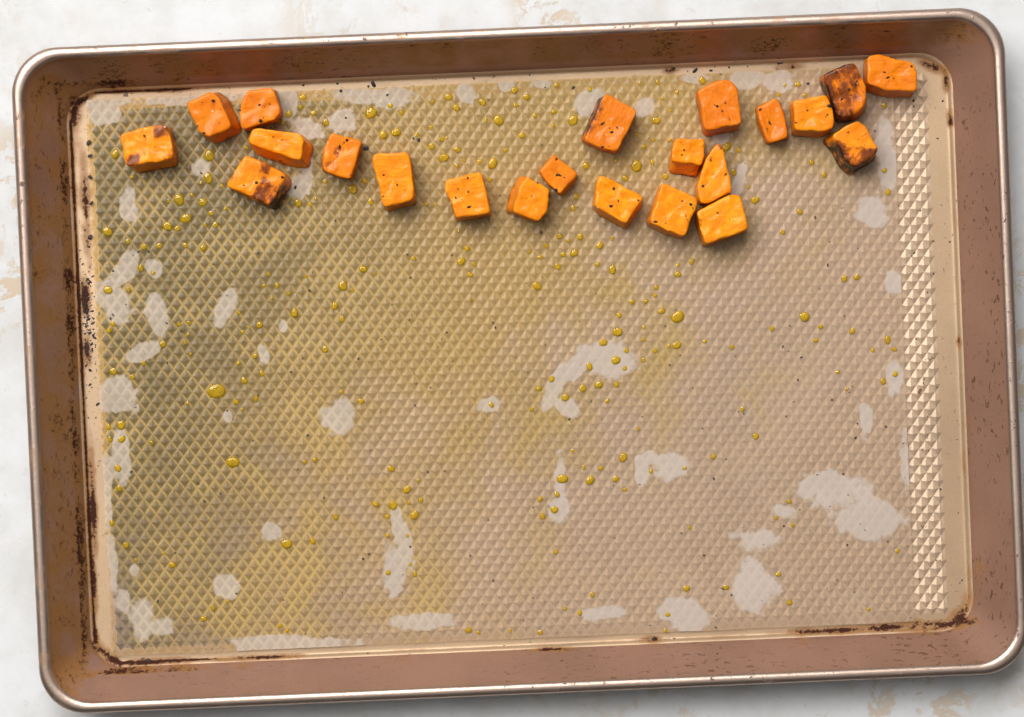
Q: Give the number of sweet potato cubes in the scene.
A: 22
